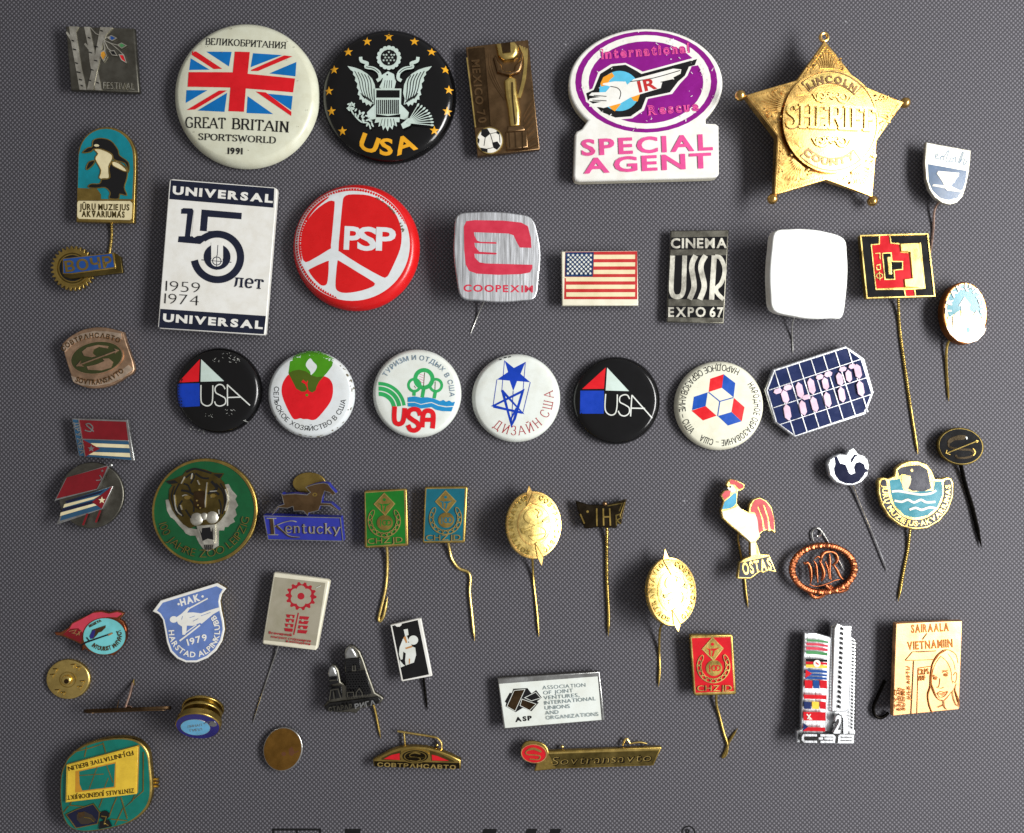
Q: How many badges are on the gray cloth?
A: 54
